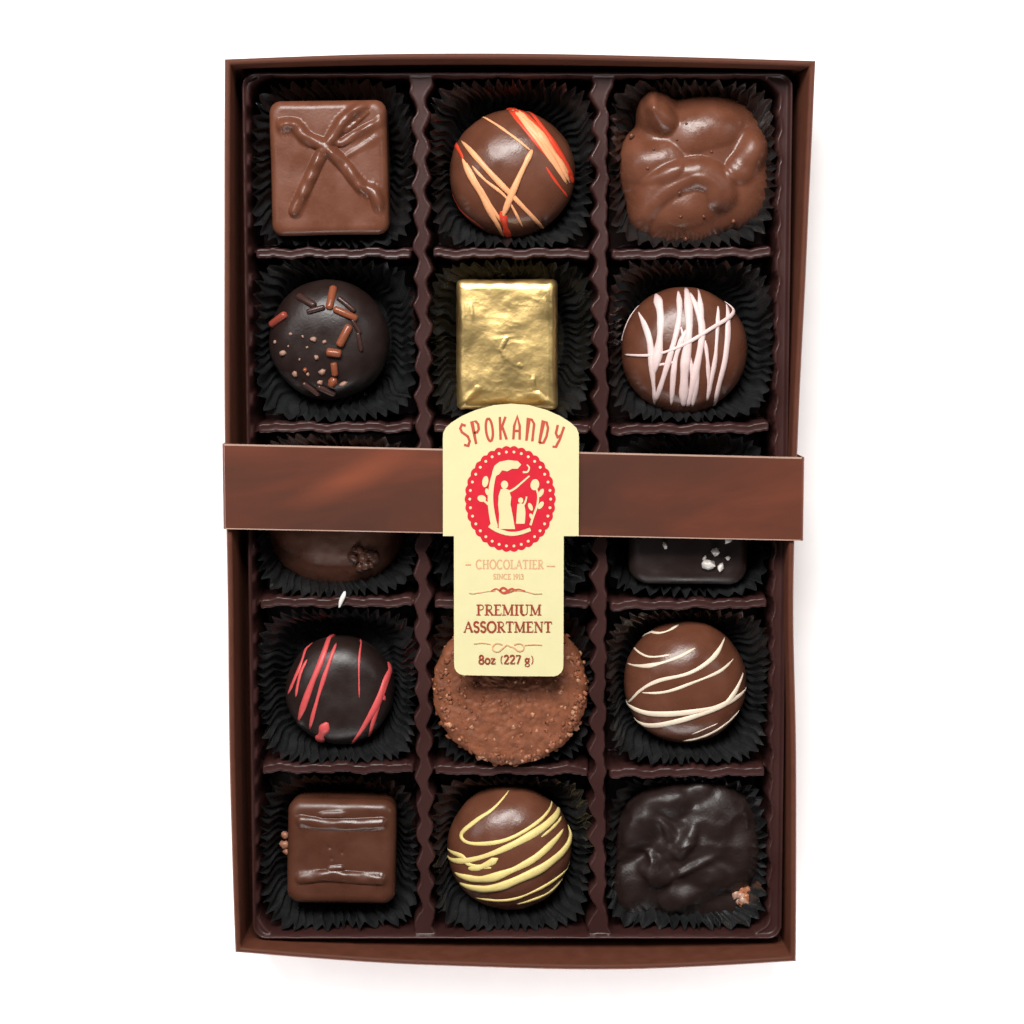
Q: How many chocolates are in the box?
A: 14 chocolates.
